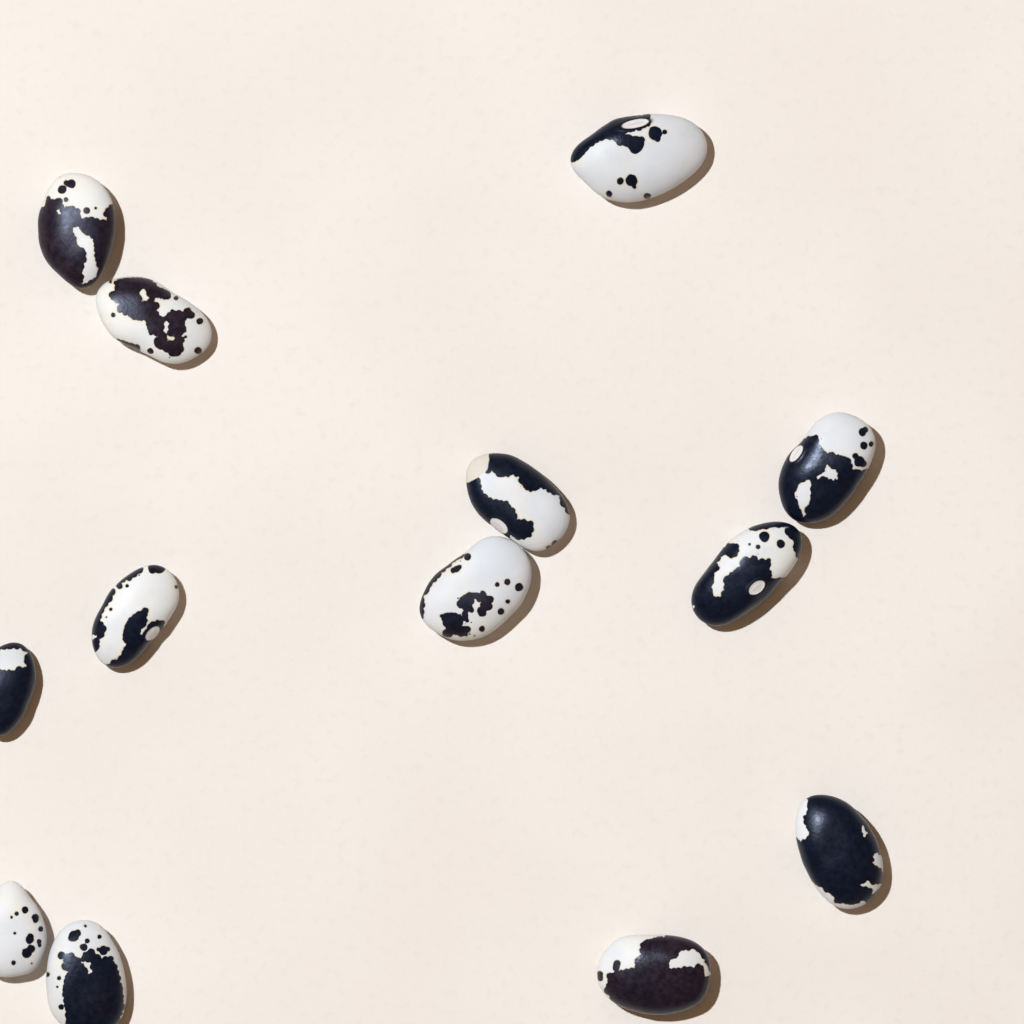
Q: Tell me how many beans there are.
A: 13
